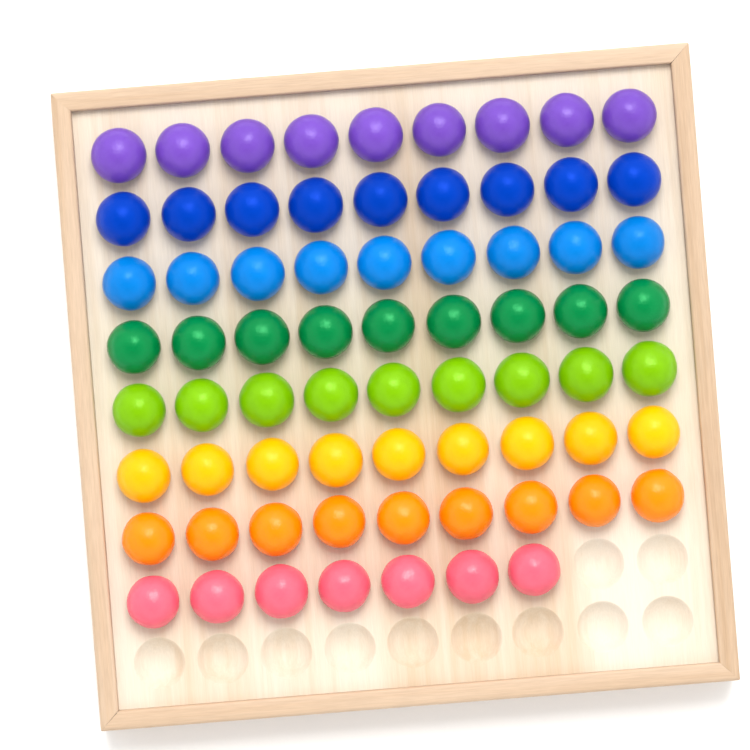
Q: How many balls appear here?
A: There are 70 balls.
